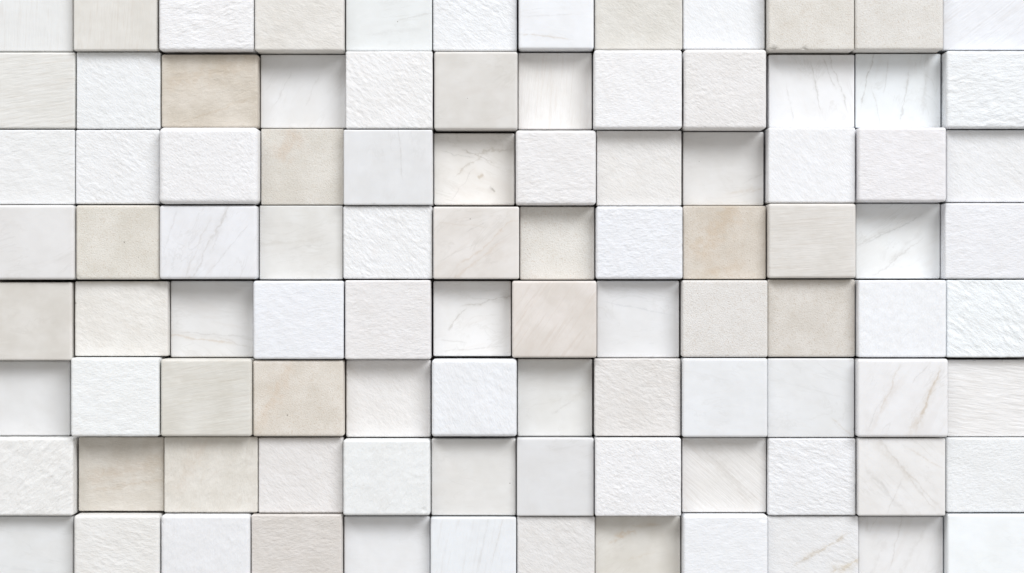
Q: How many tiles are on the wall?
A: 96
